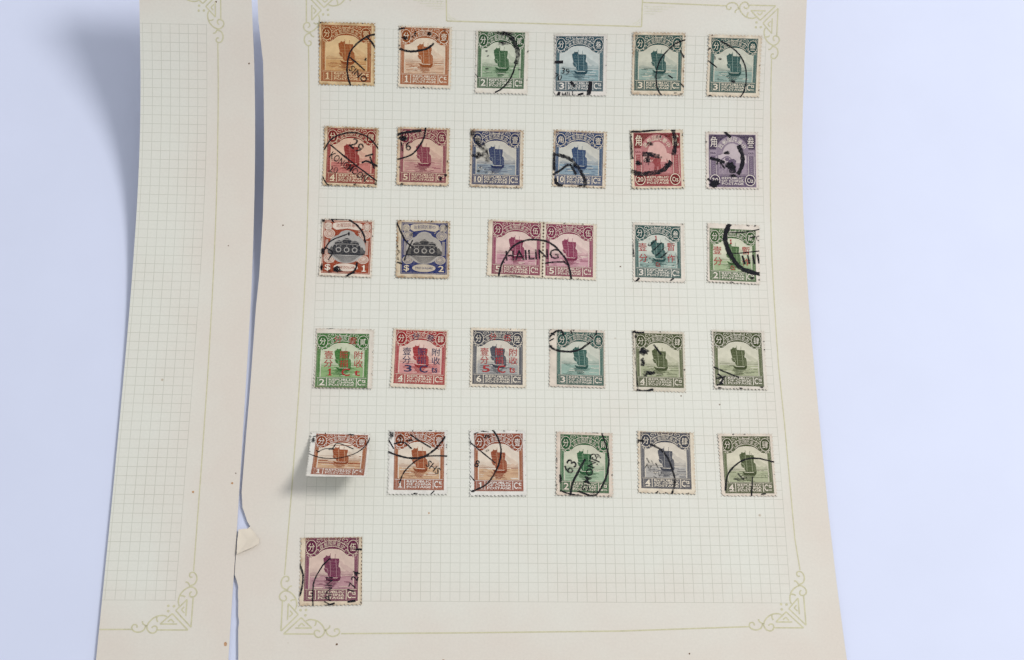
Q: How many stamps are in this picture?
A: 31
